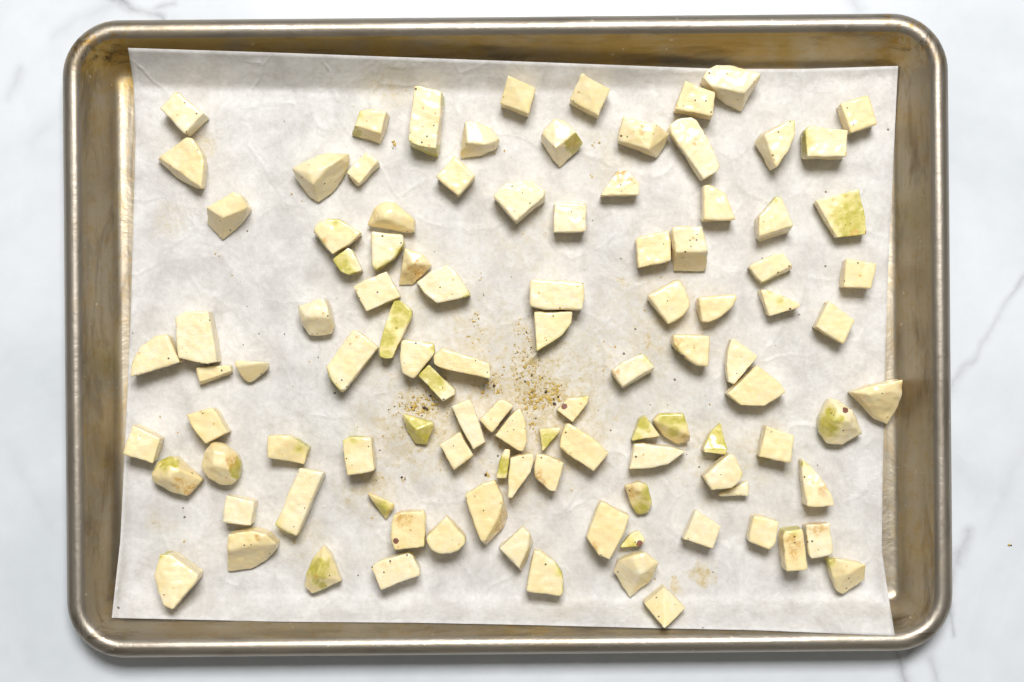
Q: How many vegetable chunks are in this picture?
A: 105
